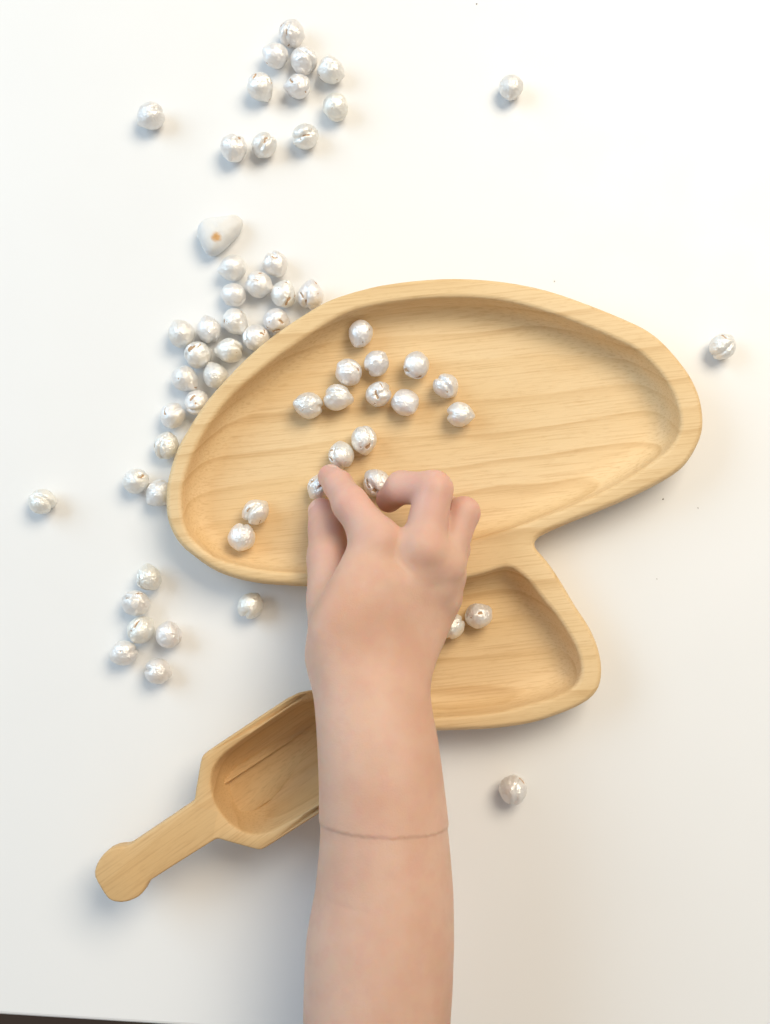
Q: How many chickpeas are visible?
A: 60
